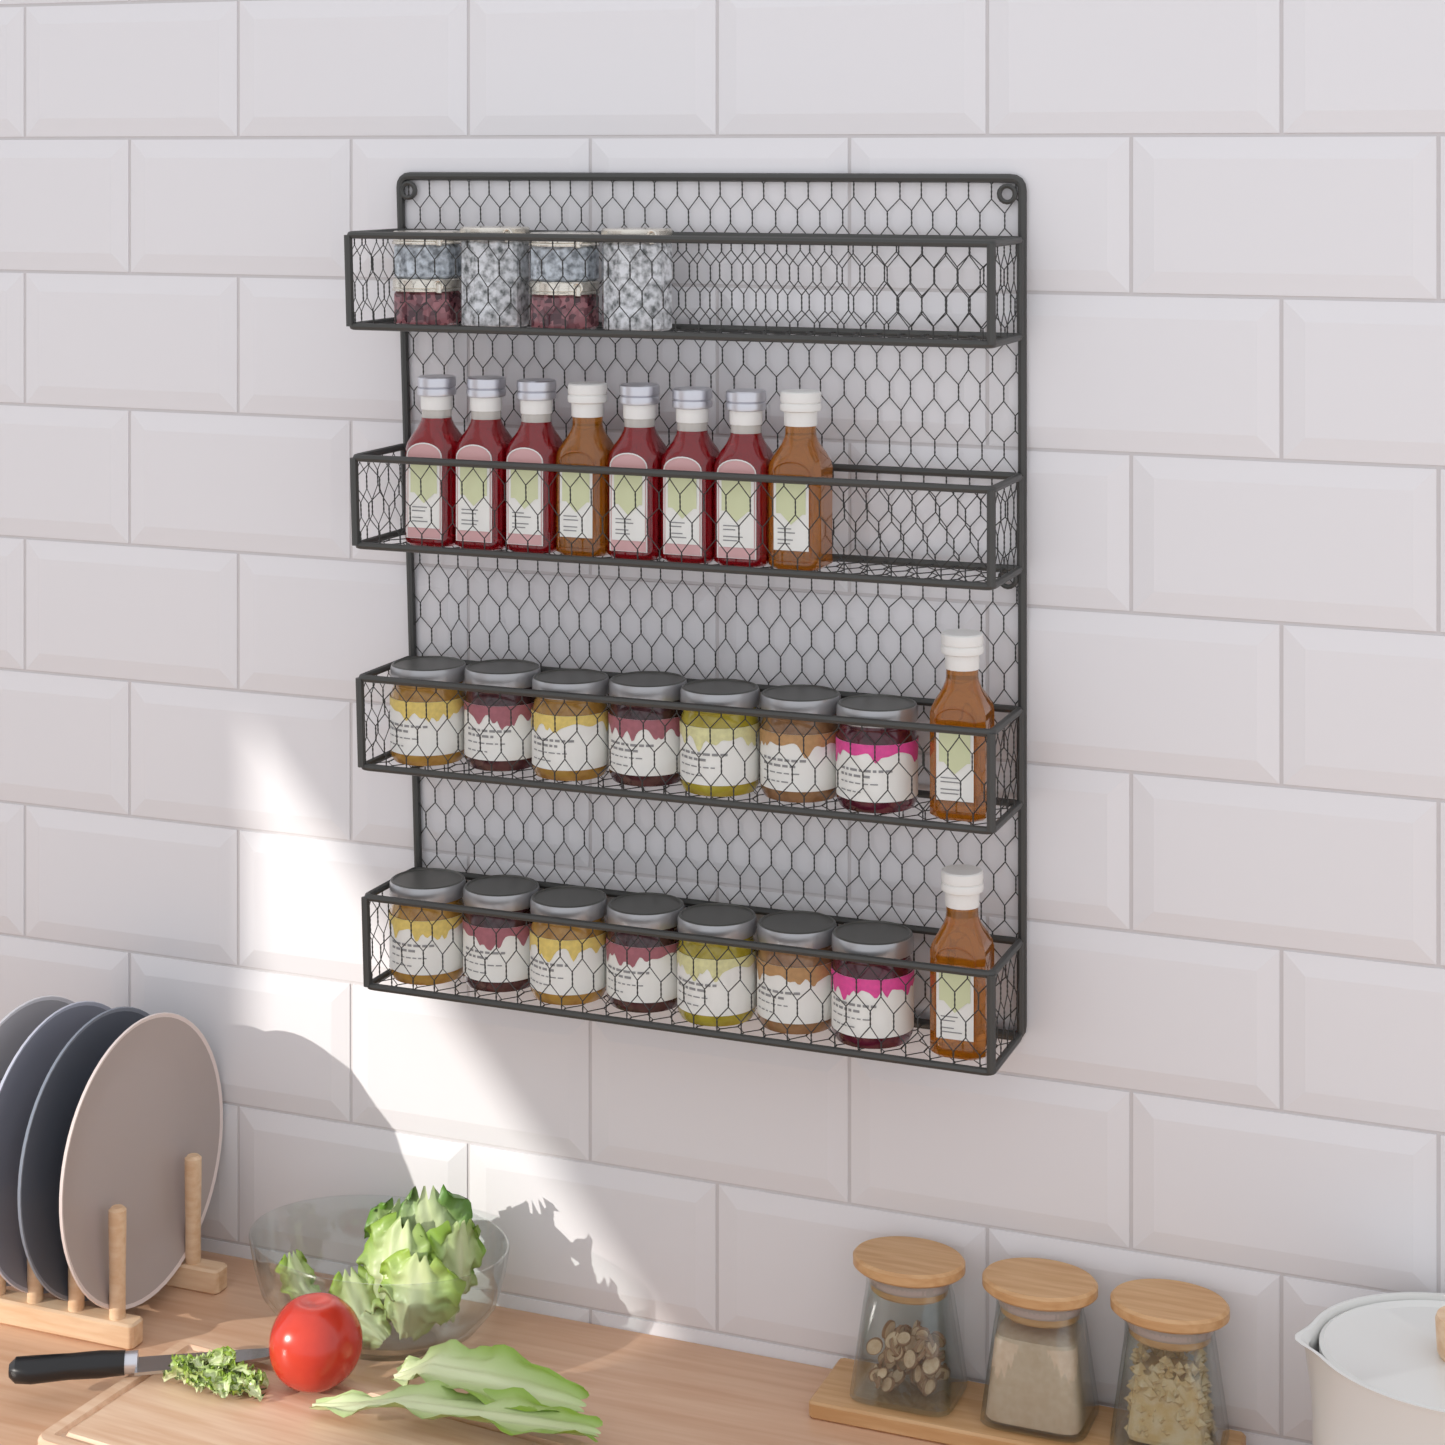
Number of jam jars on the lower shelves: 14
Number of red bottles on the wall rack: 6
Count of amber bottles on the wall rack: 4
